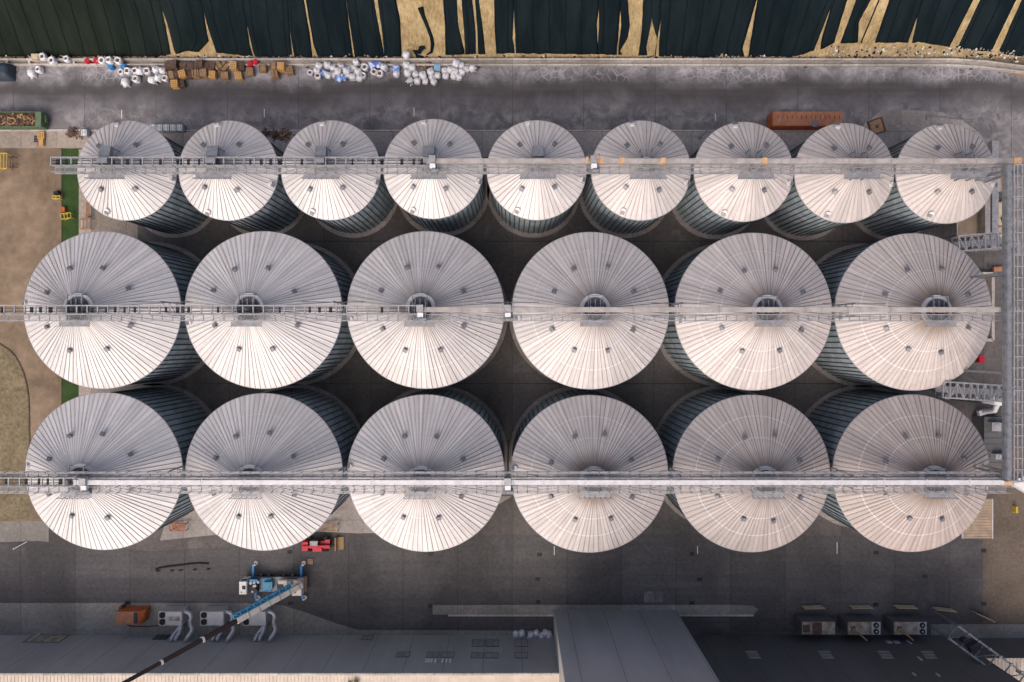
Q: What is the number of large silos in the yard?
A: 12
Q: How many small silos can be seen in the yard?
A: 9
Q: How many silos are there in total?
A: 21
